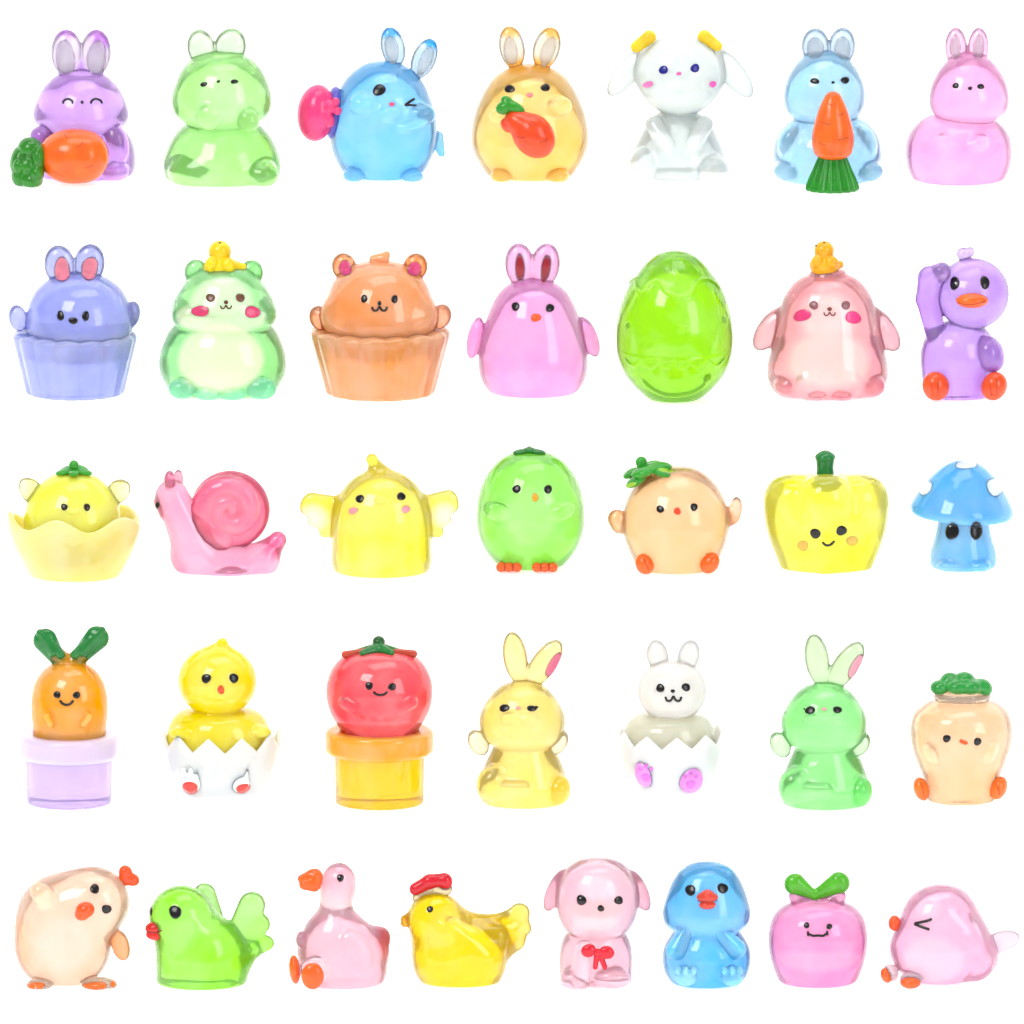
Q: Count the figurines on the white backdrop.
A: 36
